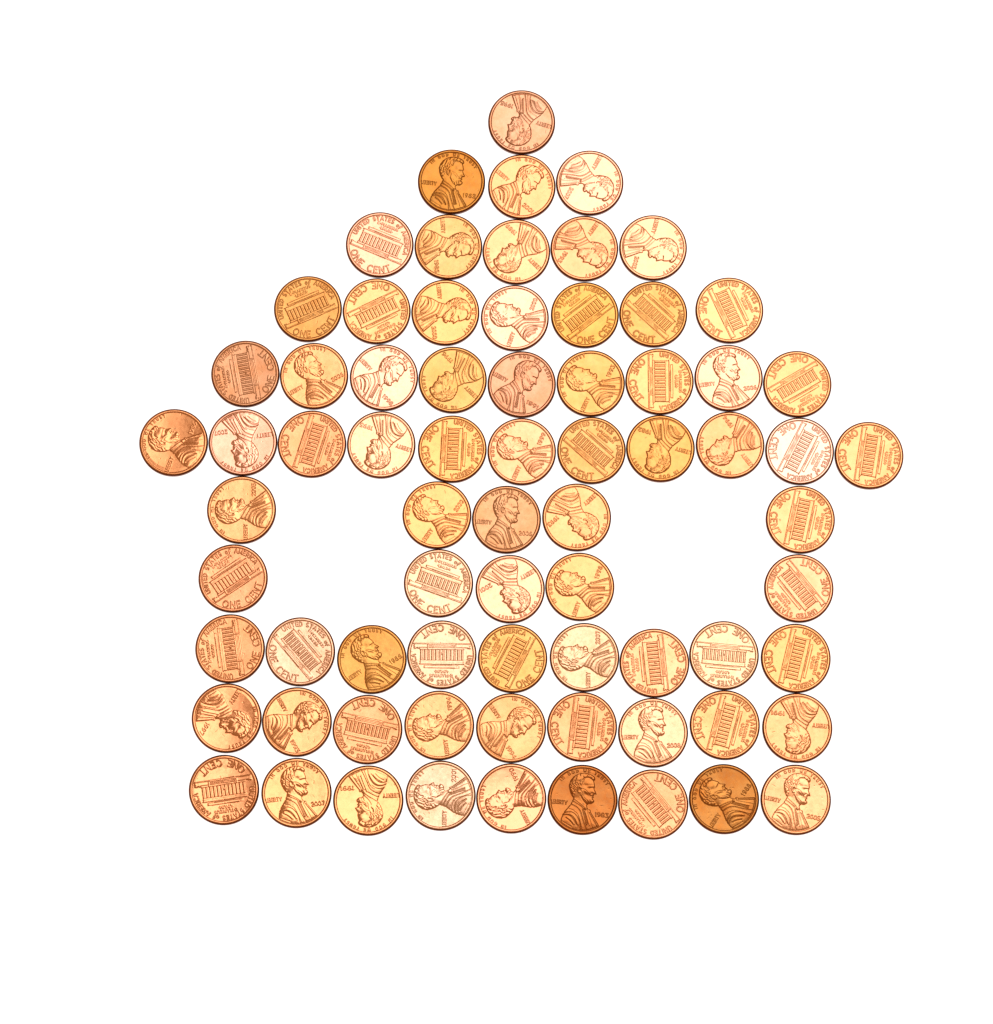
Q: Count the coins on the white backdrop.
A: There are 73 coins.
